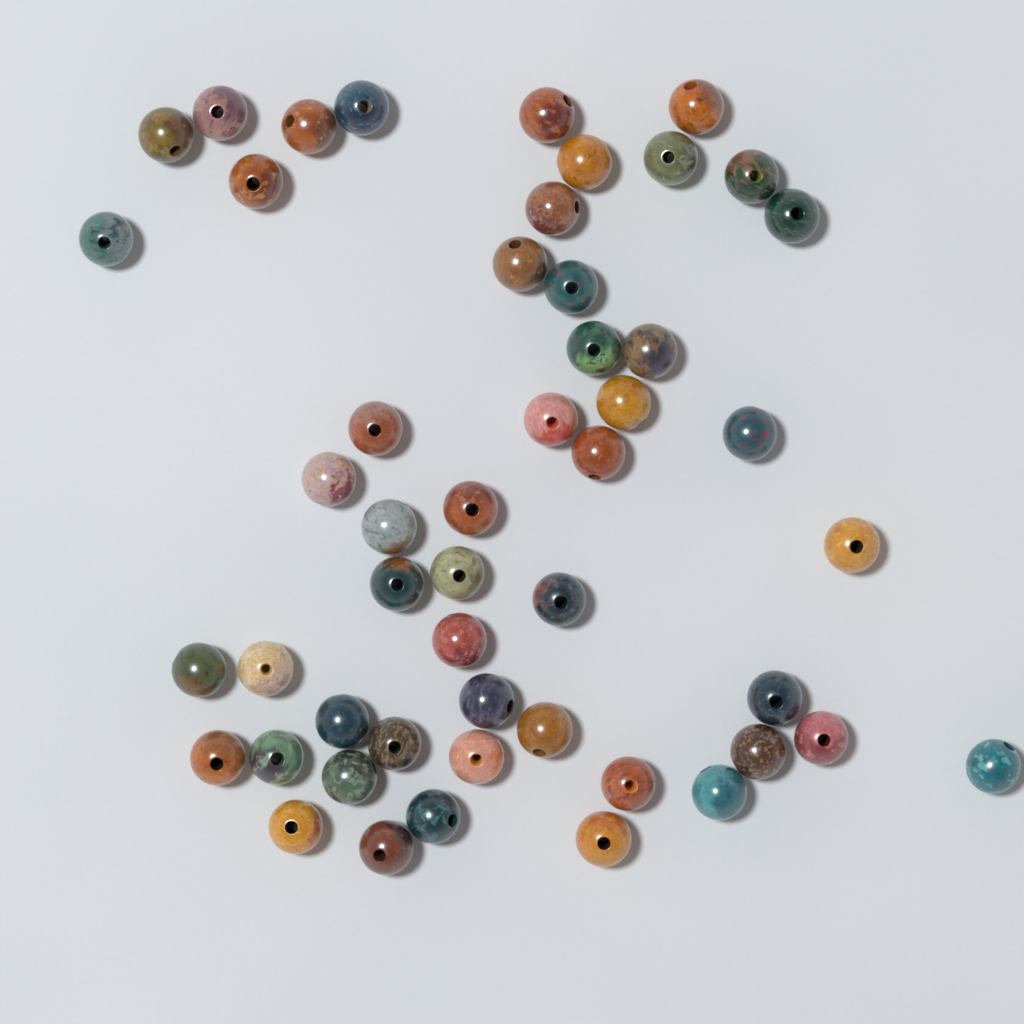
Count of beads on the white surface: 50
